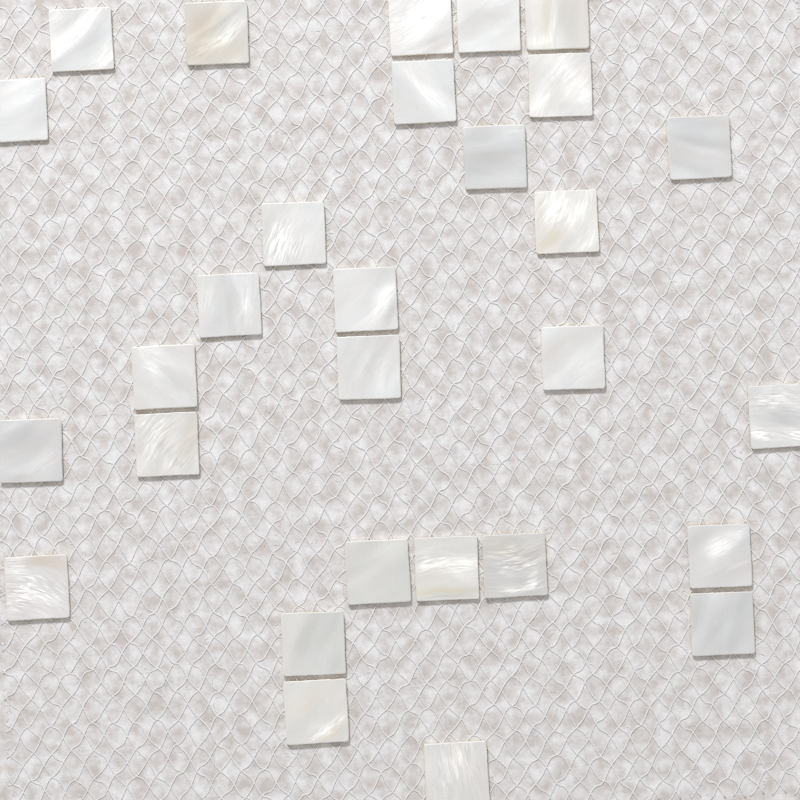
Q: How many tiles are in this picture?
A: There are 29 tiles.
